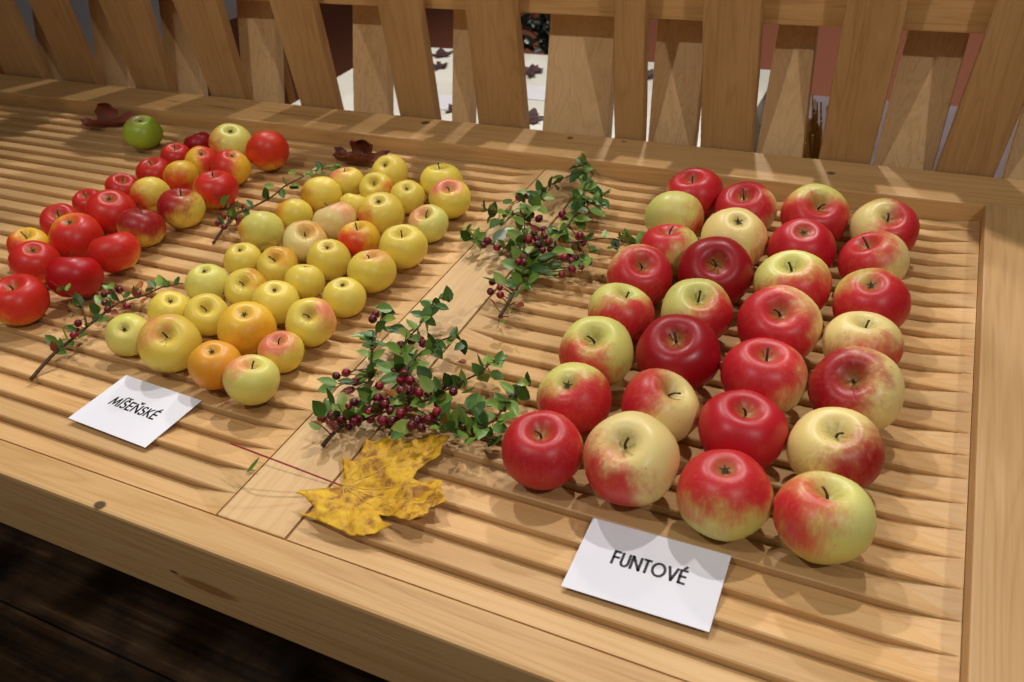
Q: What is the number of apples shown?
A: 86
